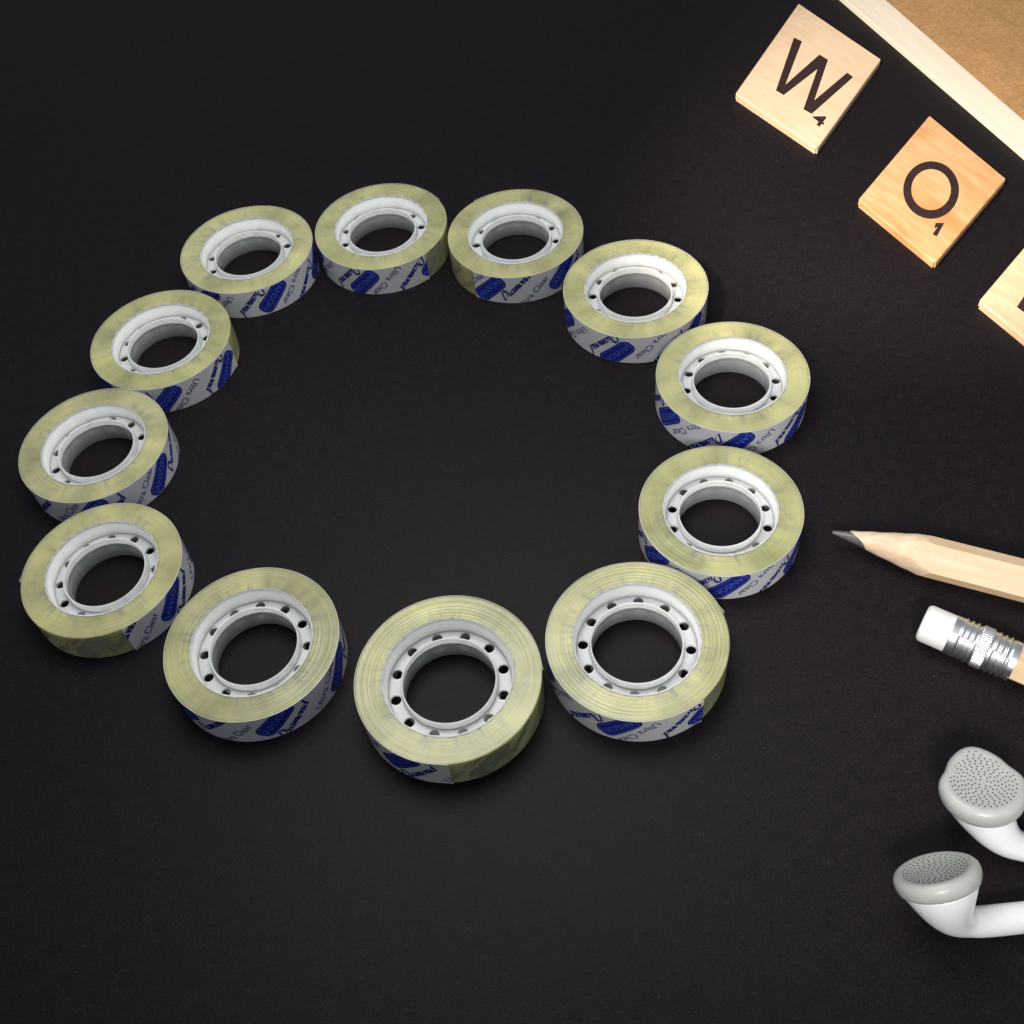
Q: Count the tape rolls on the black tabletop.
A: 12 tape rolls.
